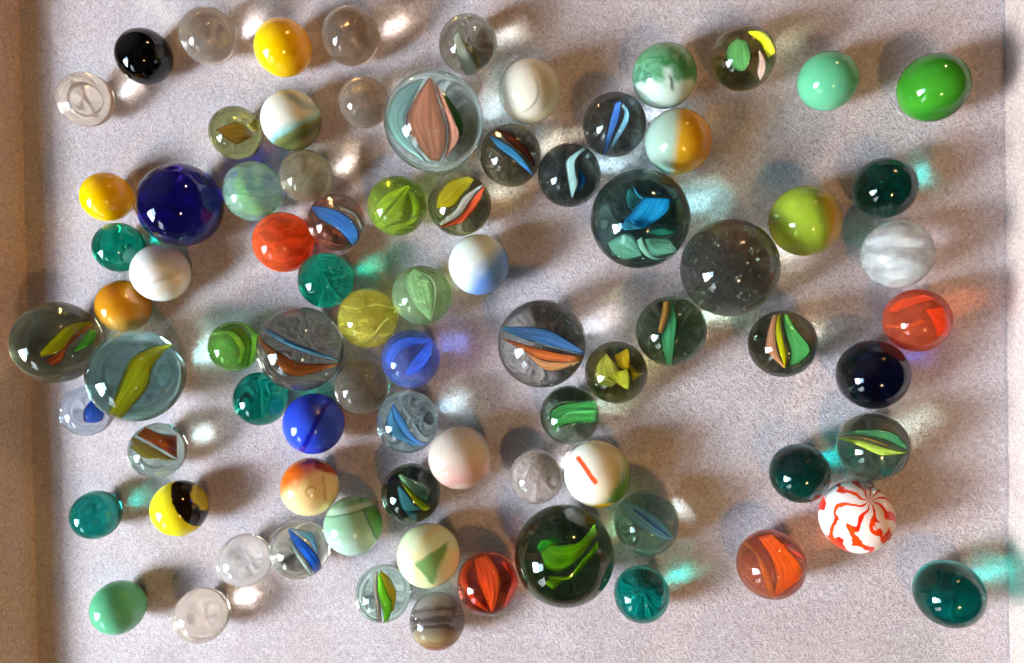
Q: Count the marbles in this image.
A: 81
